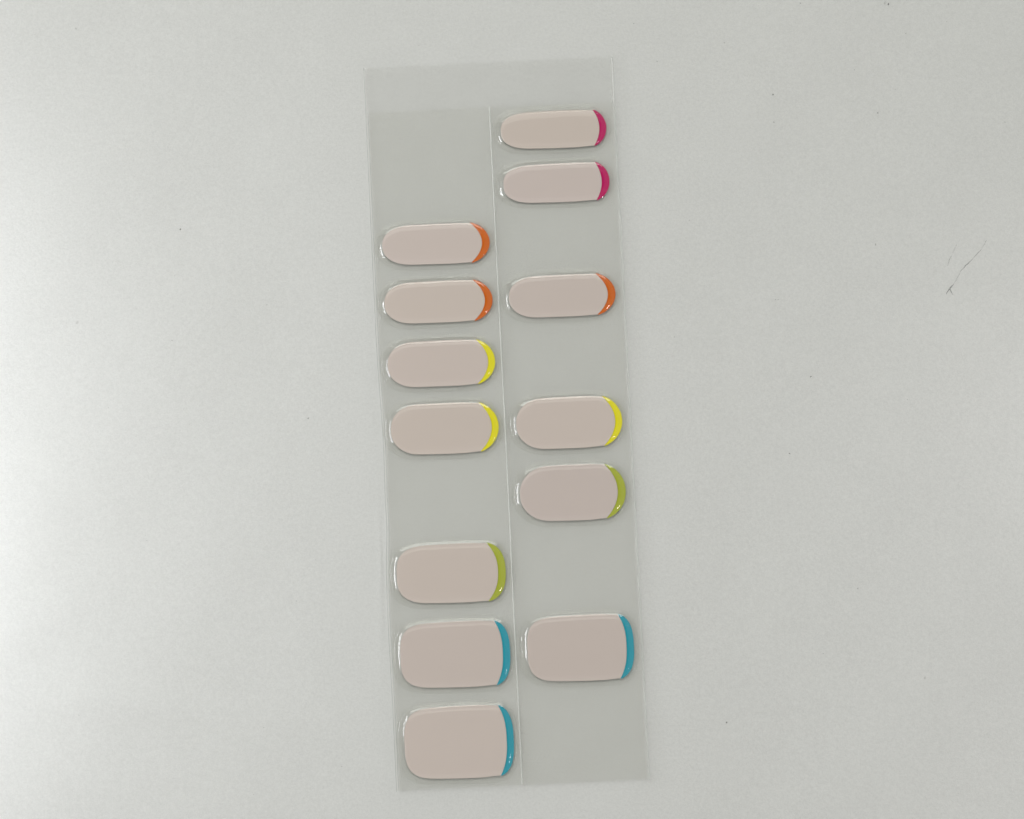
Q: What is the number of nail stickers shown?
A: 13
